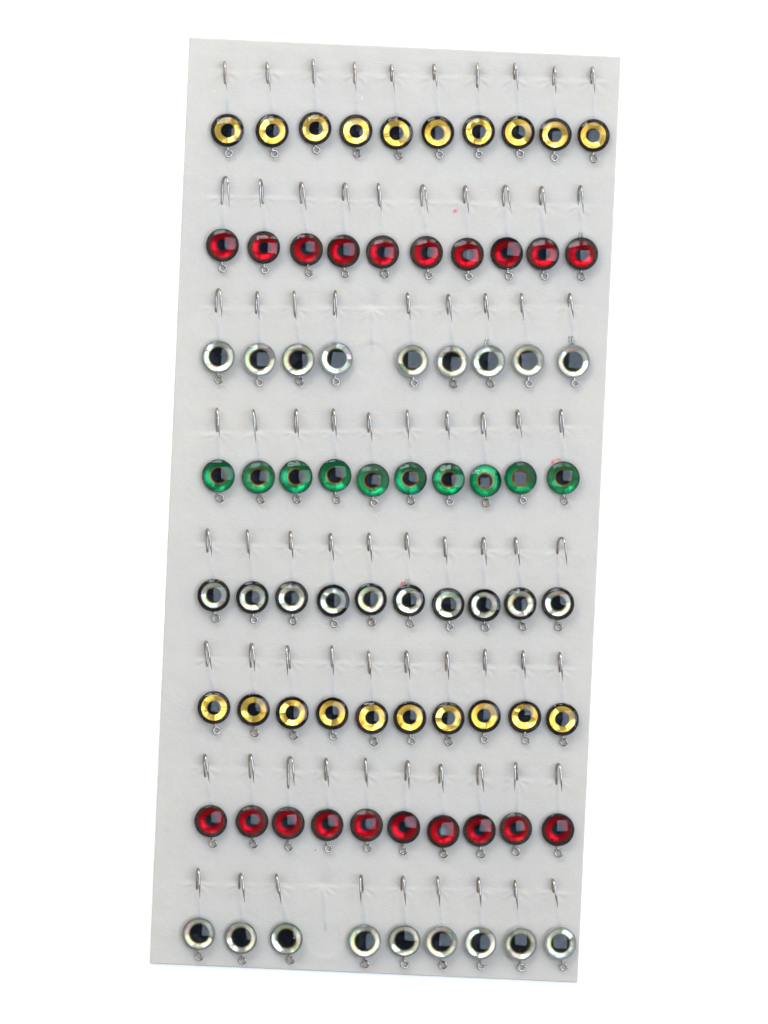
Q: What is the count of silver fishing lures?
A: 28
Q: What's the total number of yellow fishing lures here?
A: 20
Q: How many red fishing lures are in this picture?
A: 20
